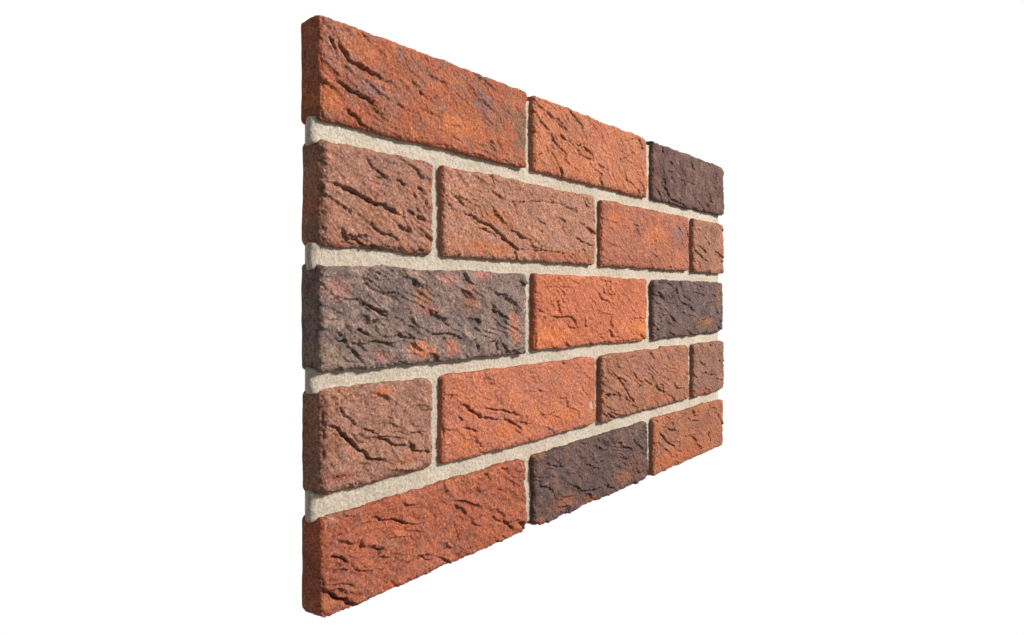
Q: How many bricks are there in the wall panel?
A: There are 17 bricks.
